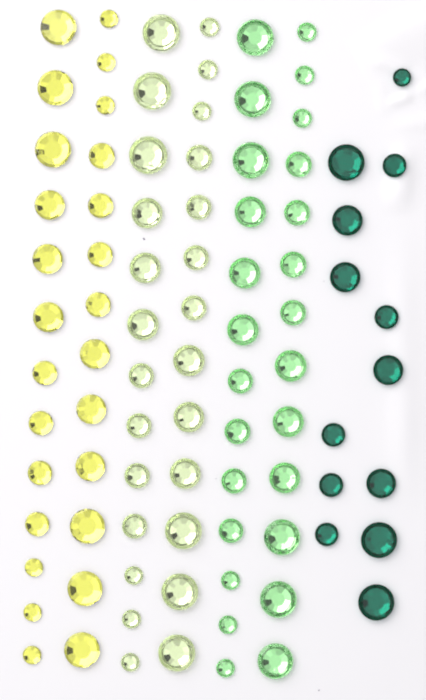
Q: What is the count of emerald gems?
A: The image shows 13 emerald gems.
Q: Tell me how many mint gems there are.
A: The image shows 26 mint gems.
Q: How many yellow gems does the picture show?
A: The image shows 26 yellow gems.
